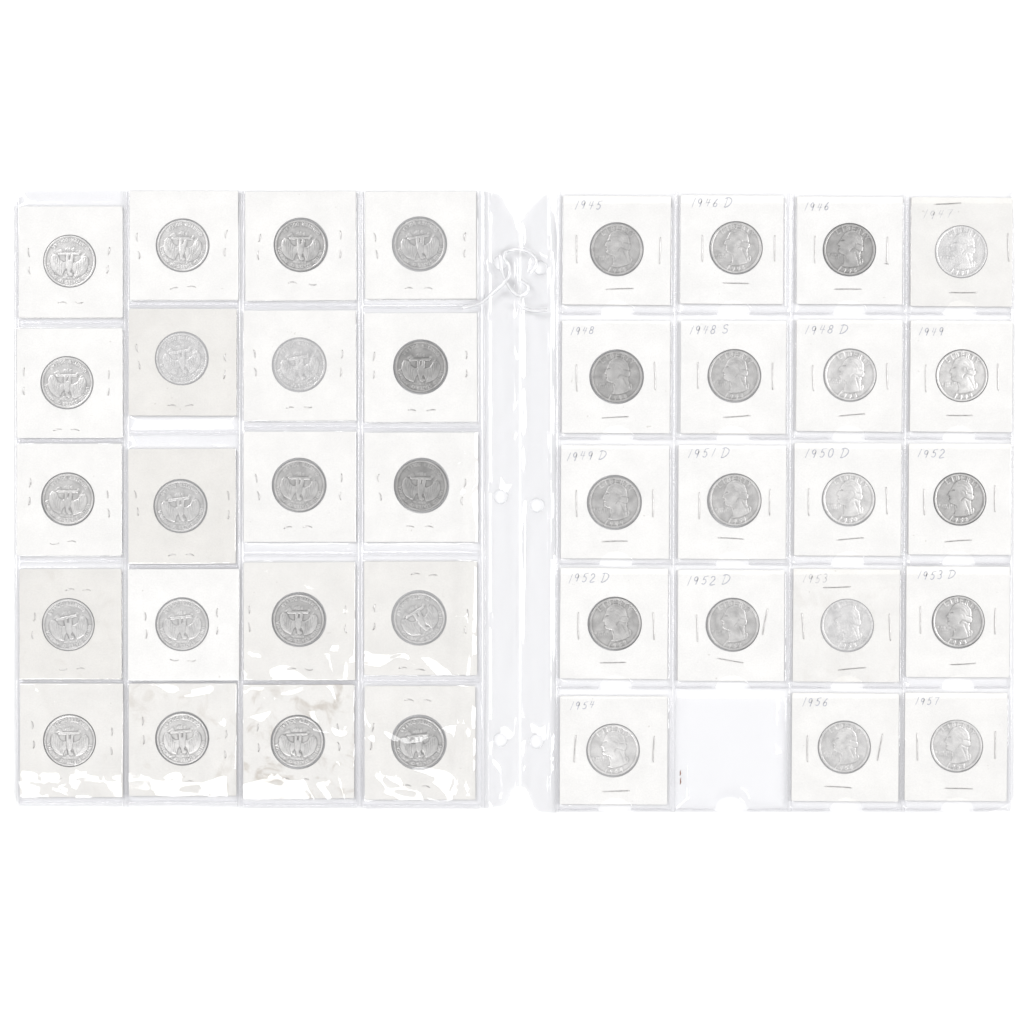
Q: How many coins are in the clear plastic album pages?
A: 39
